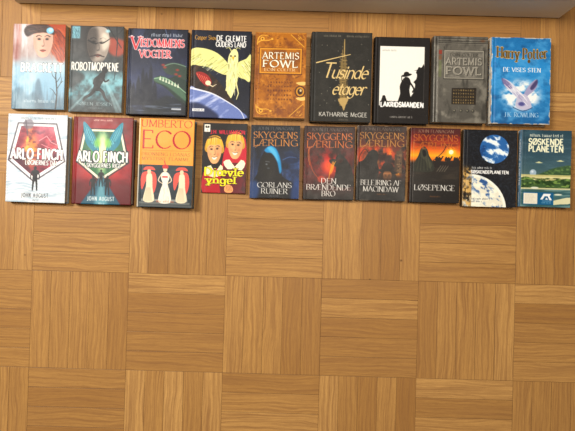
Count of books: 19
